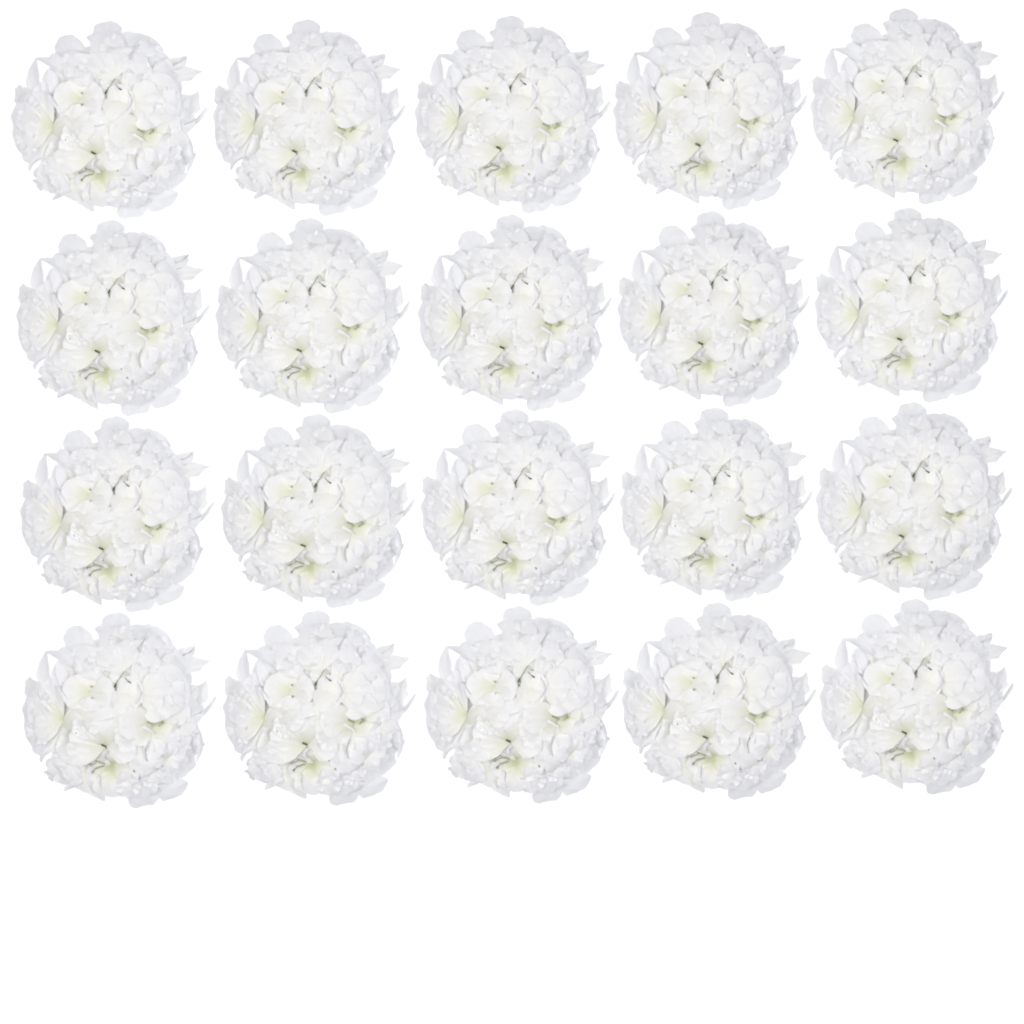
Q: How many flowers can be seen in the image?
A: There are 20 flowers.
